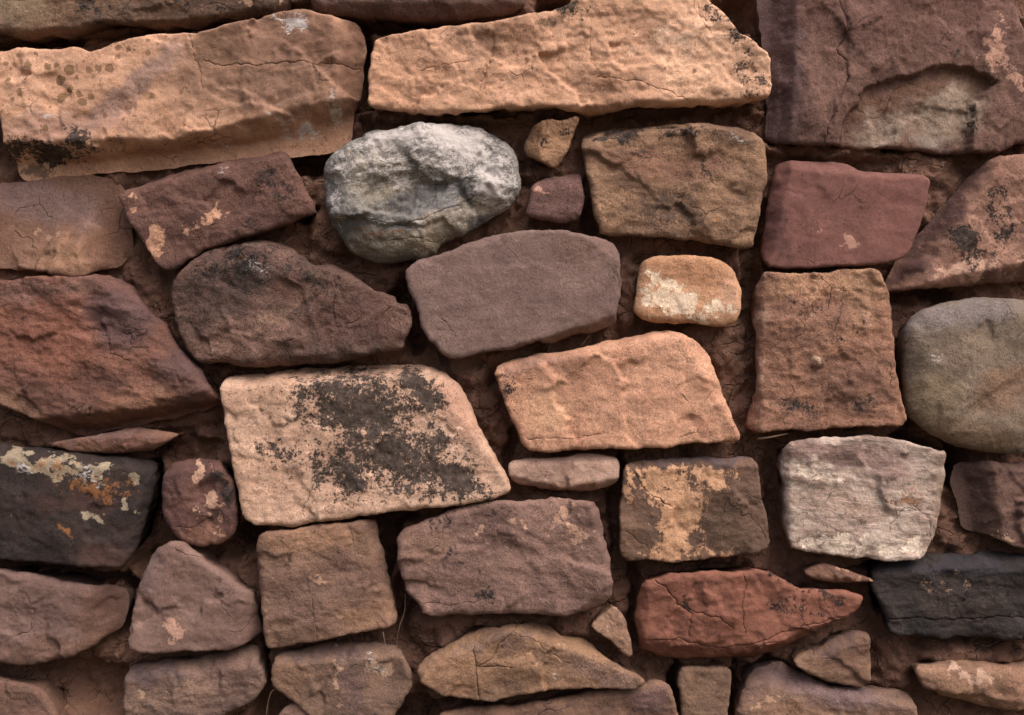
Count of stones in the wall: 46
